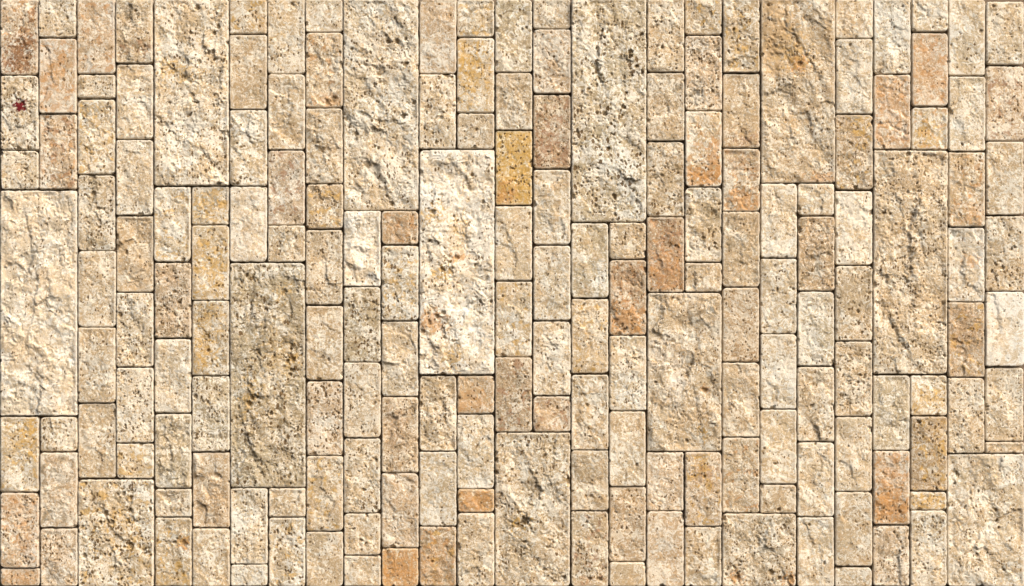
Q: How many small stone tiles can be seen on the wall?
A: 172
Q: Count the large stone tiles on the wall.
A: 13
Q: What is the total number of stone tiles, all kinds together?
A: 185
